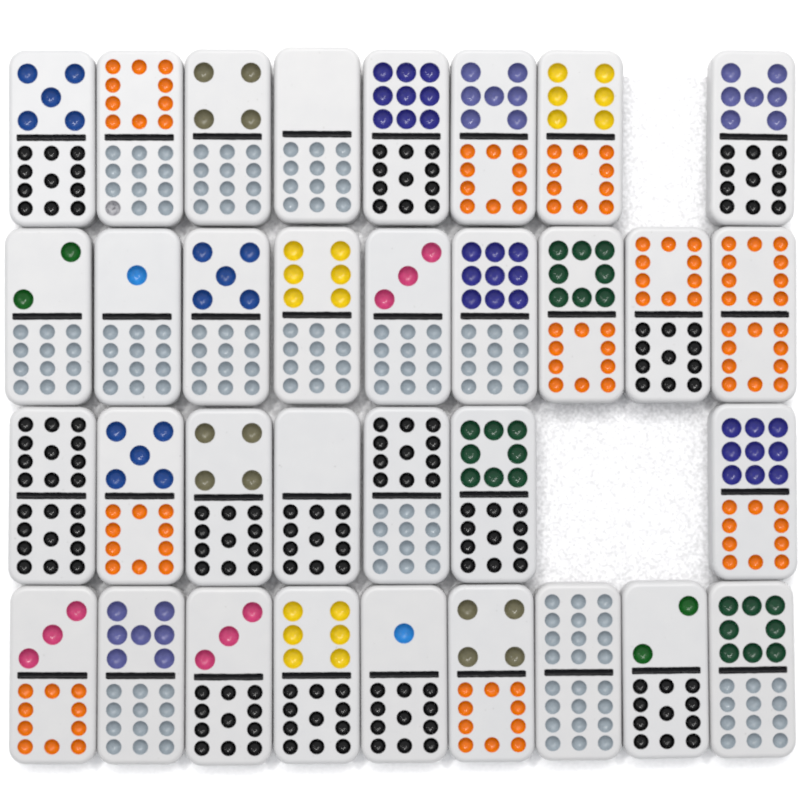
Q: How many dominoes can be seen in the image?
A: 33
